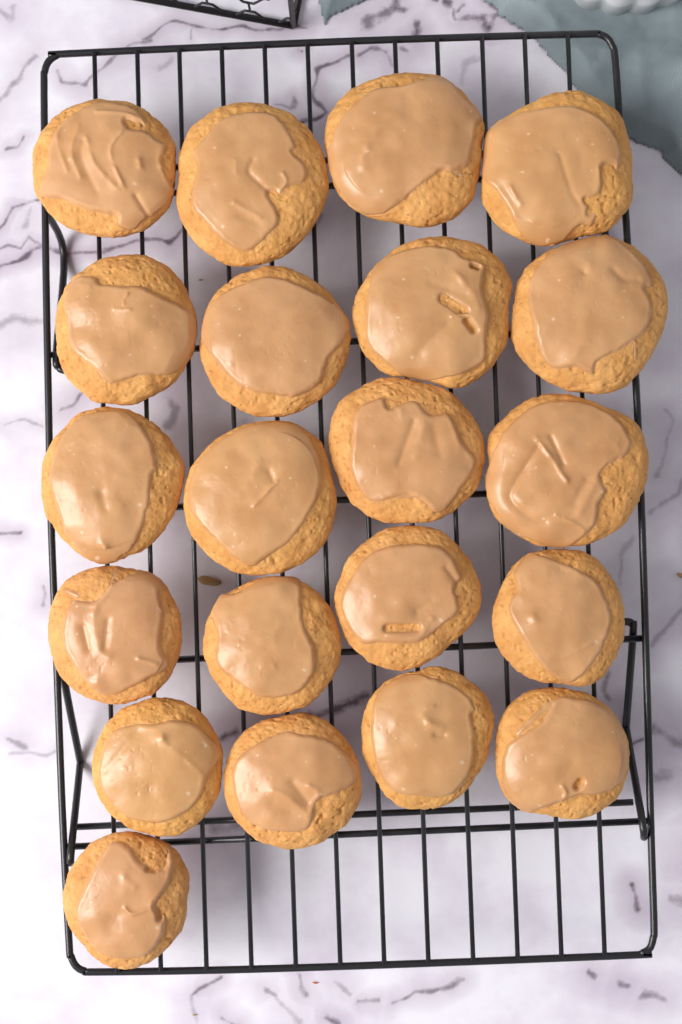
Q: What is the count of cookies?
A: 21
